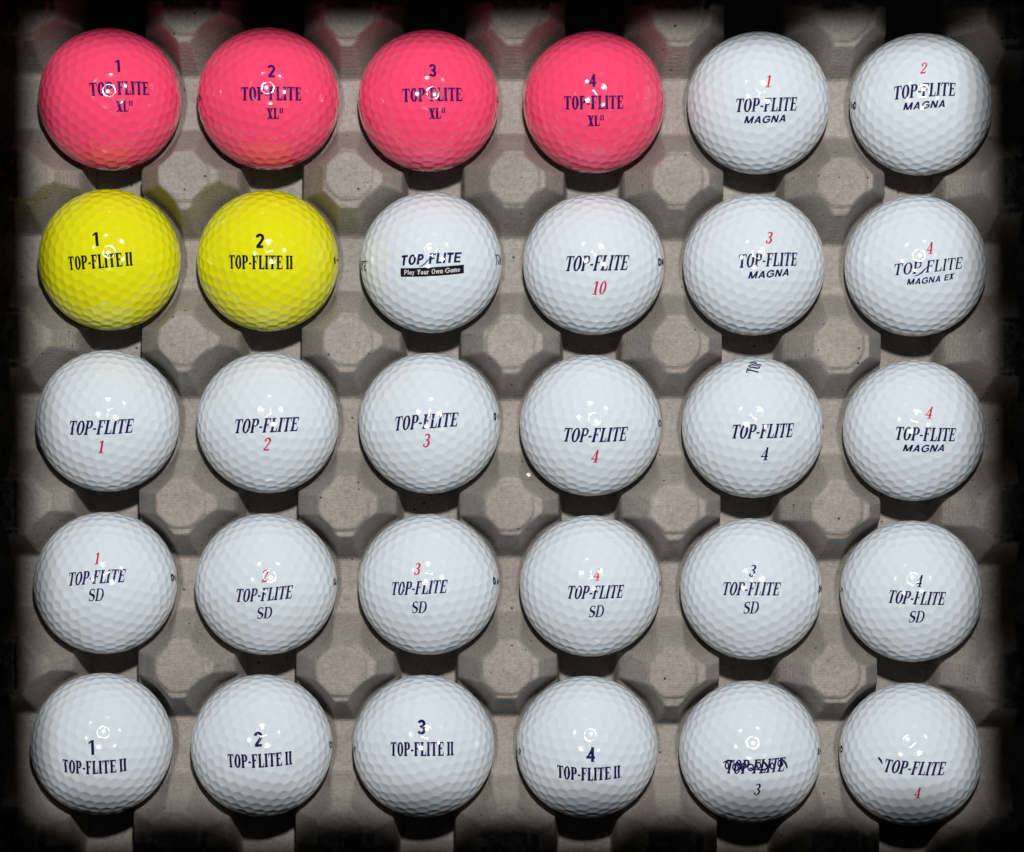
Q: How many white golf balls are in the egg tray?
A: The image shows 24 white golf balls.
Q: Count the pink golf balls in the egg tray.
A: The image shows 4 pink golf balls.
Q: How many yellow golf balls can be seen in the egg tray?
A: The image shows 2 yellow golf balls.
